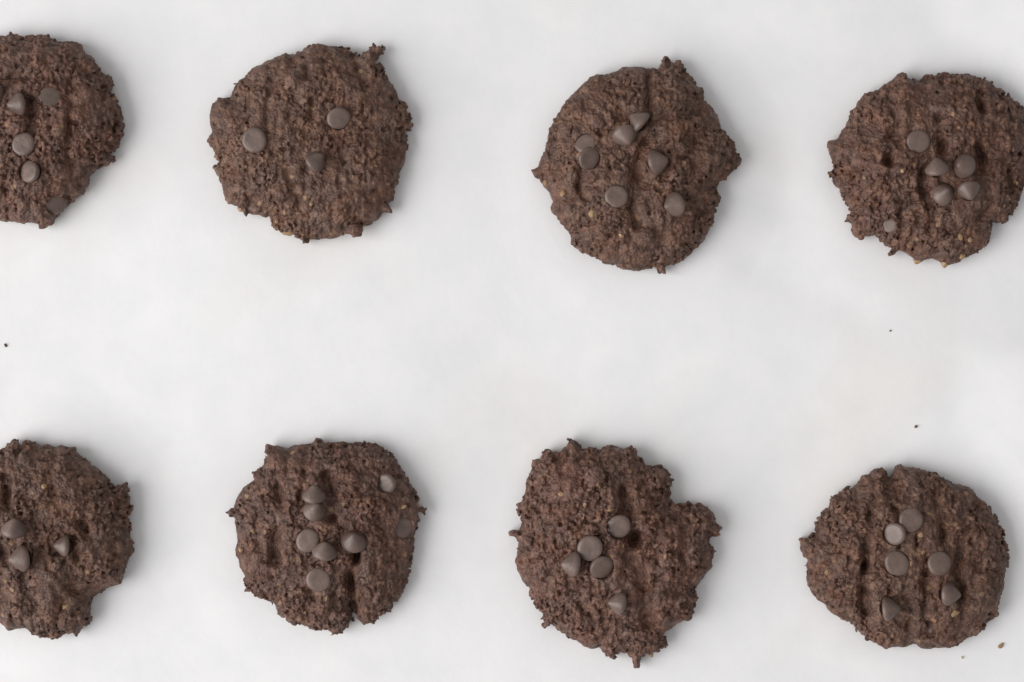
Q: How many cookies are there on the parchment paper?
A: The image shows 8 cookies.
